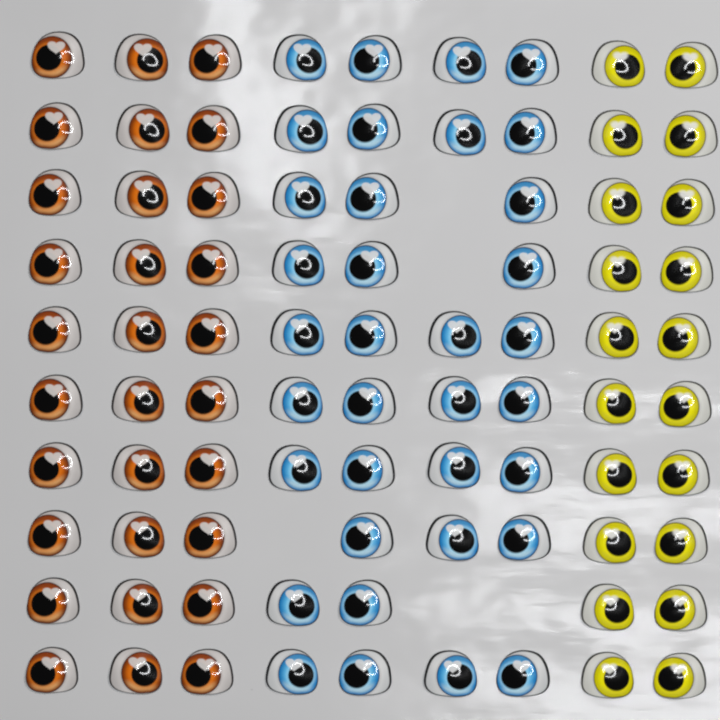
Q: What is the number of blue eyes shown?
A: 35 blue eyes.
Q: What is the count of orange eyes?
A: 30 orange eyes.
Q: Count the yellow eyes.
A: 20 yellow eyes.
